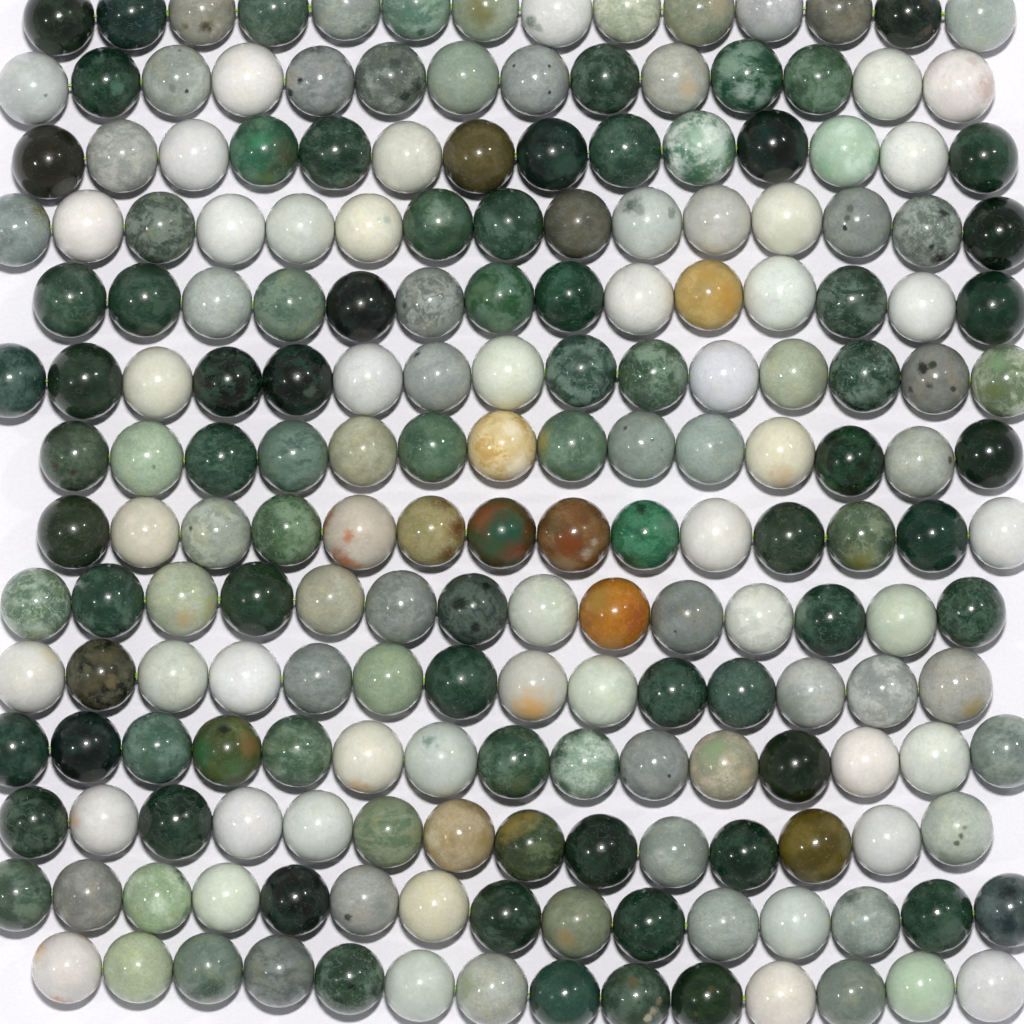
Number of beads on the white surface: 200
